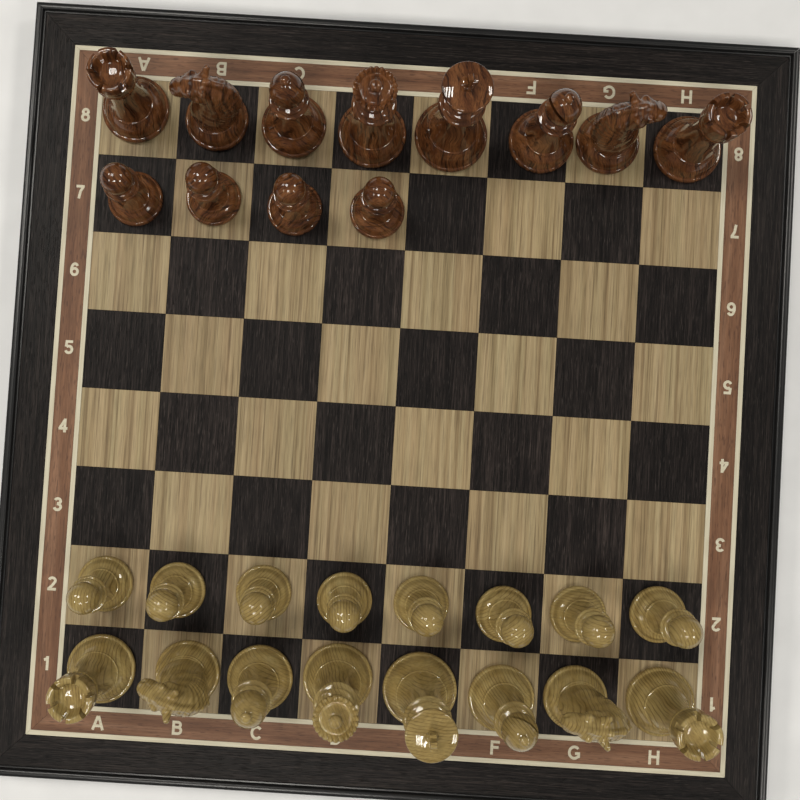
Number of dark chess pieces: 12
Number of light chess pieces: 16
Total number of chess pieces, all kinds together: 28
